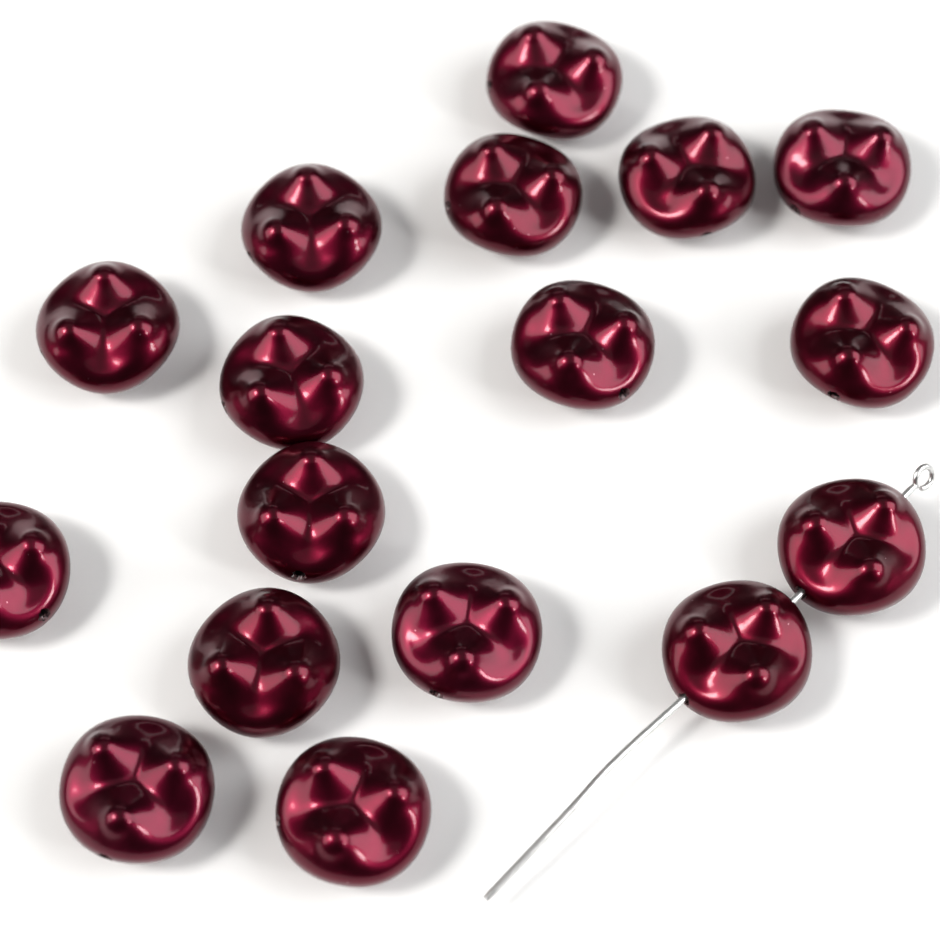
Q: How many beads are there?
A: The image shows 17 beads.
